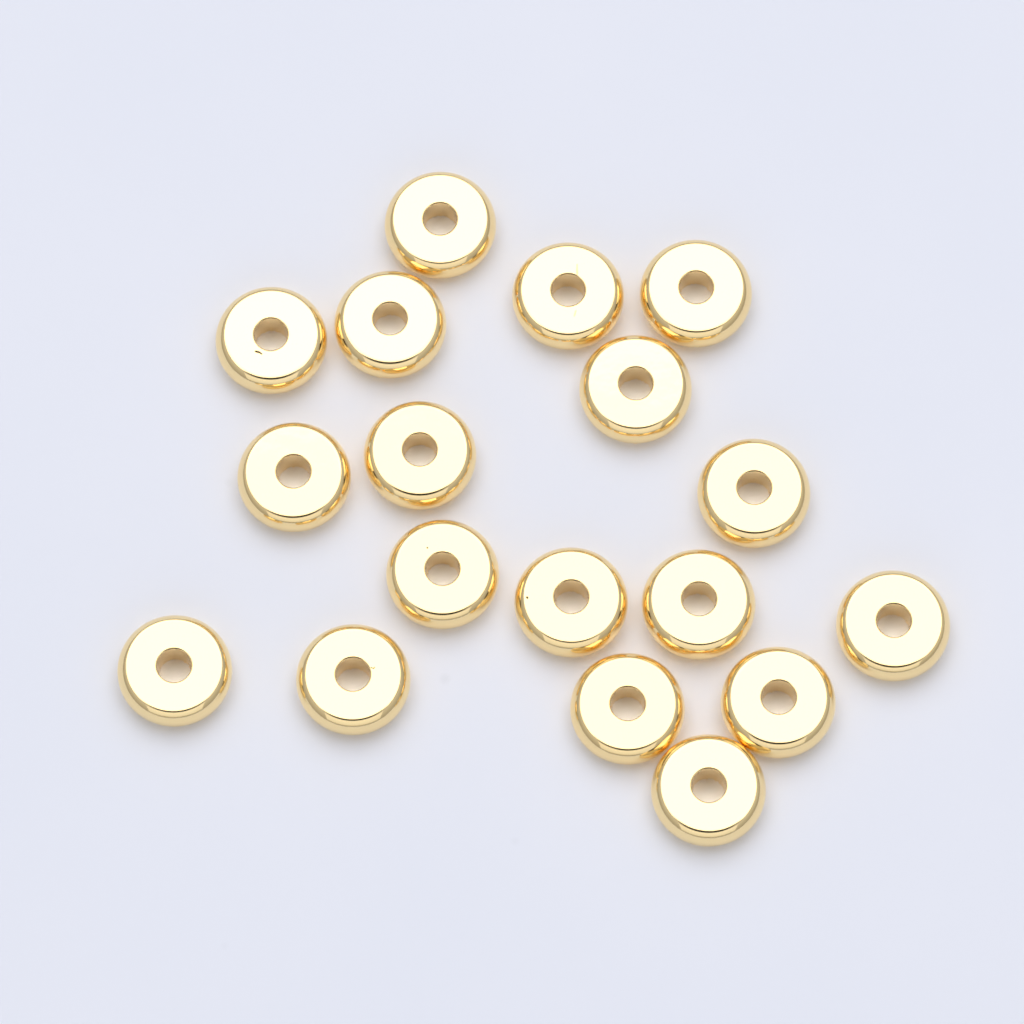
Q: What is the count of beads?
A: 18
